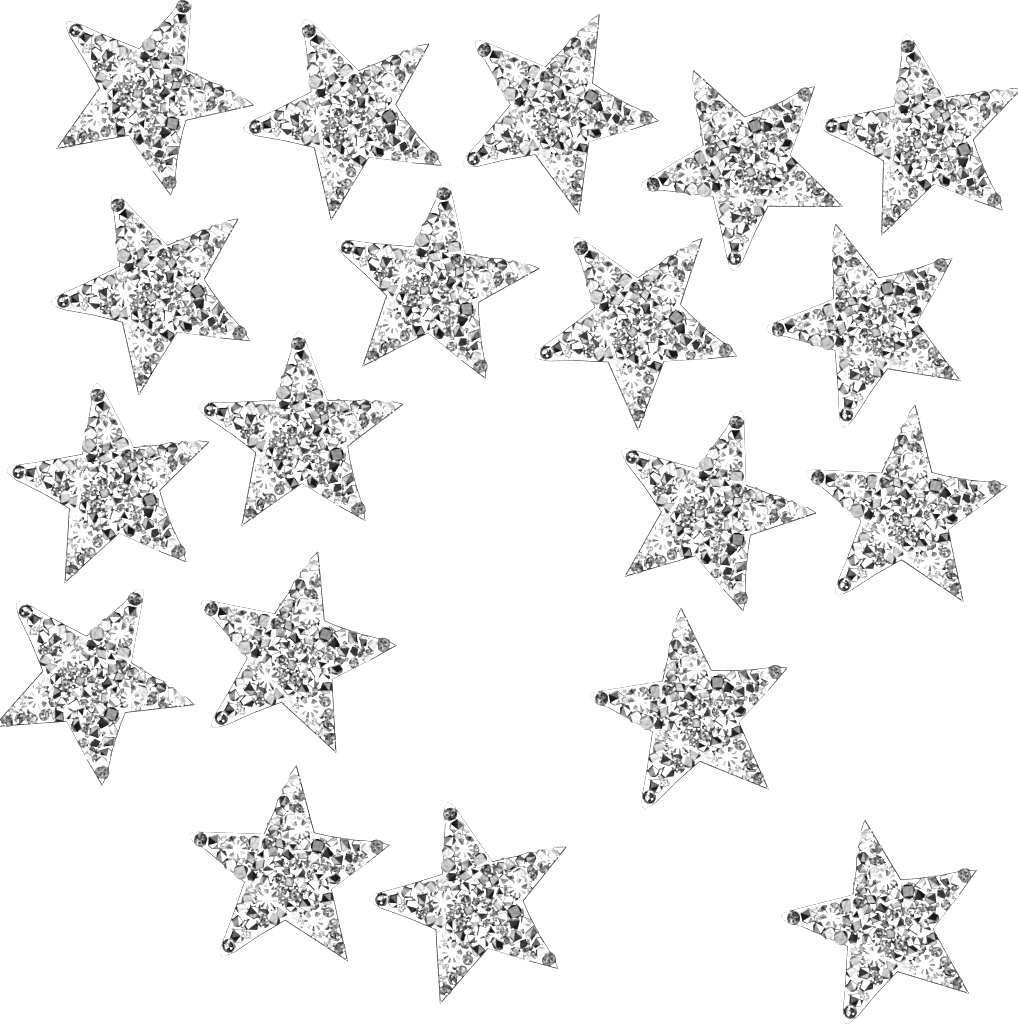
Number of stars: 19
